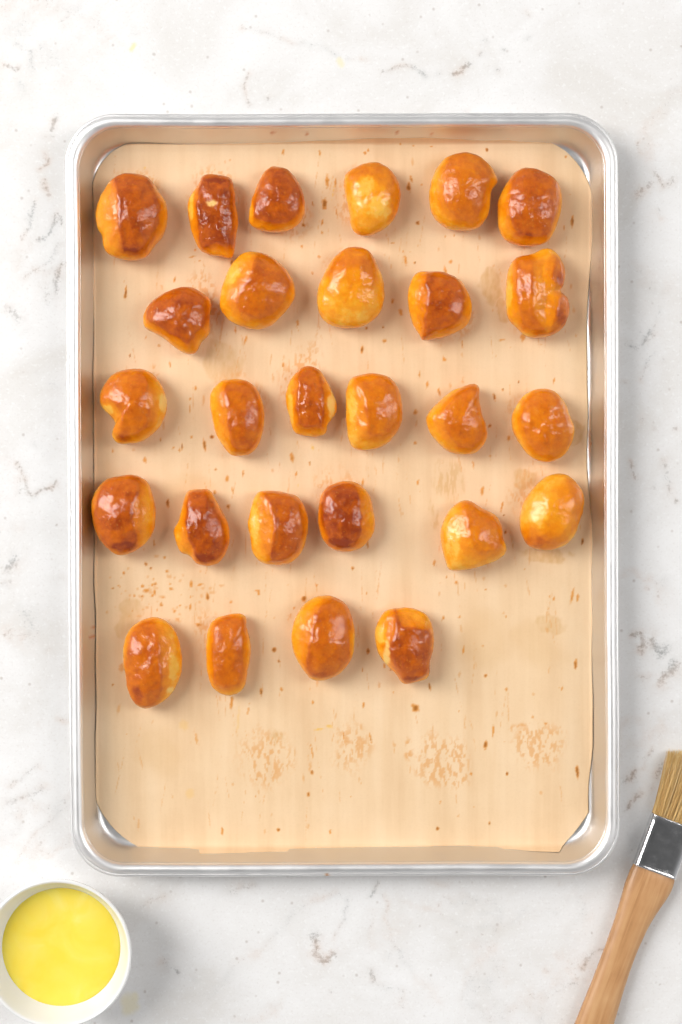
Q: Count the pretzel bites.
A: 27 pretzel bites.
